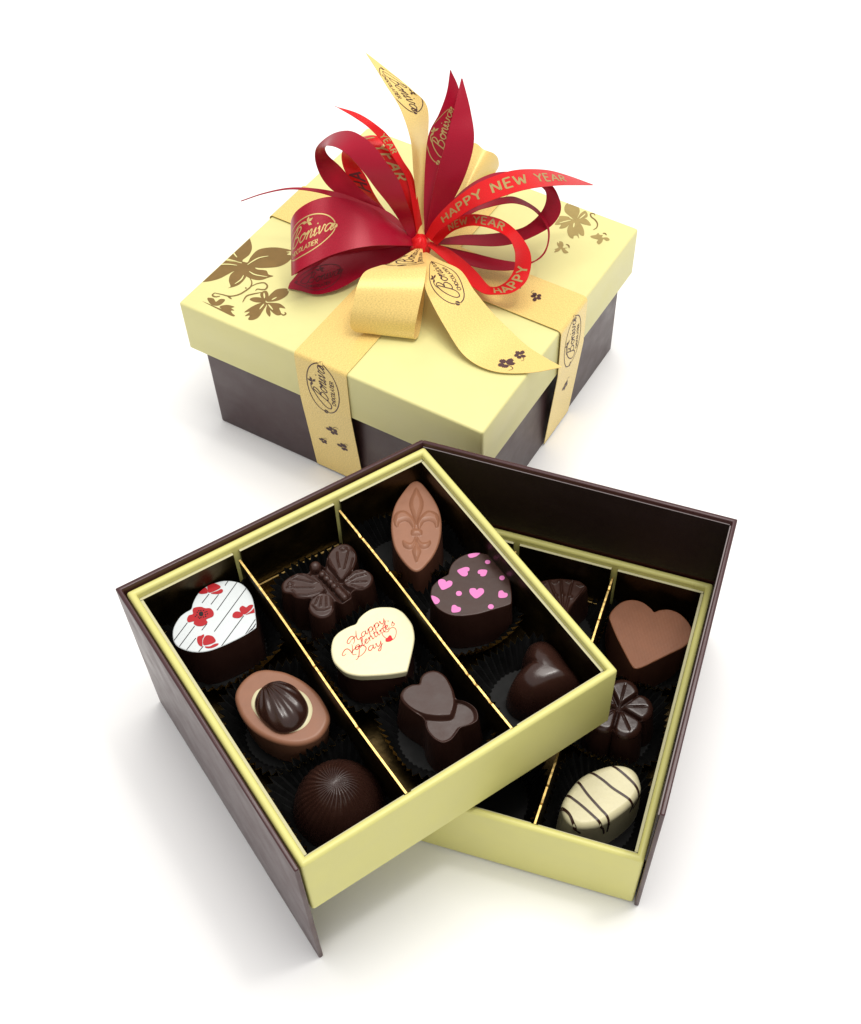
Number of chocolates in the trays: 13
